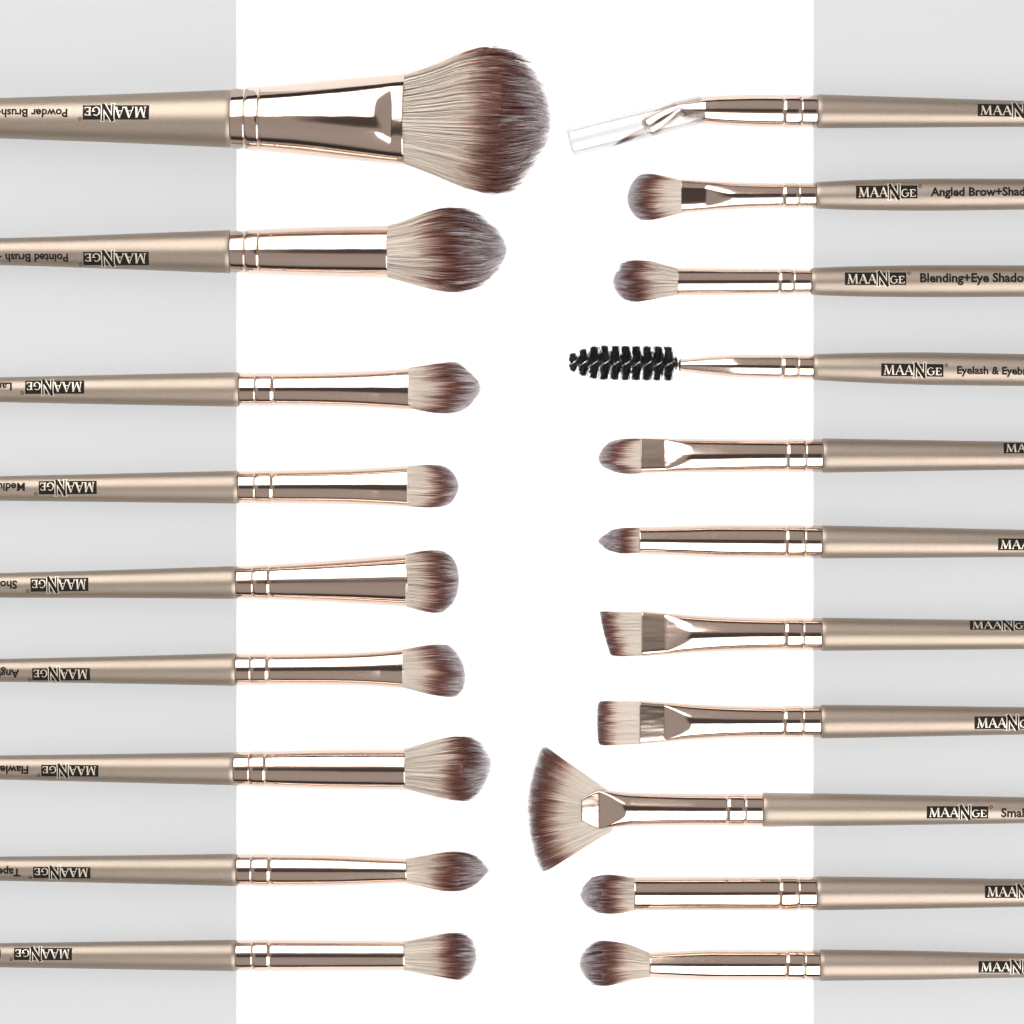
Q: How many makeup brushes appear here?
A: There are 20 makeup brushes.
